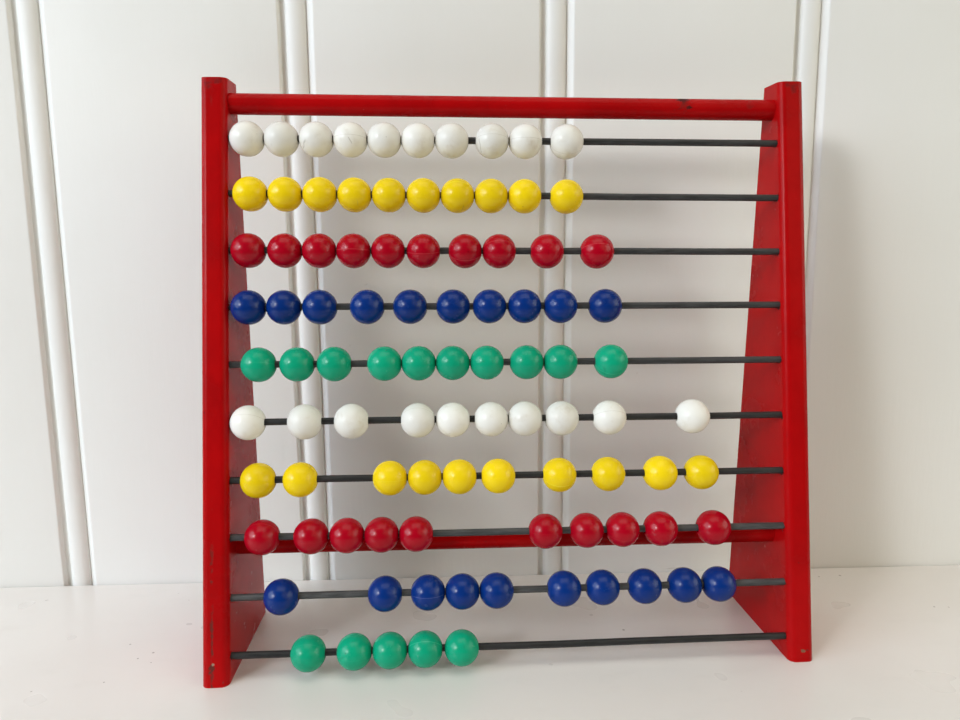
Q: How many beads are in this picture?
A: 95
